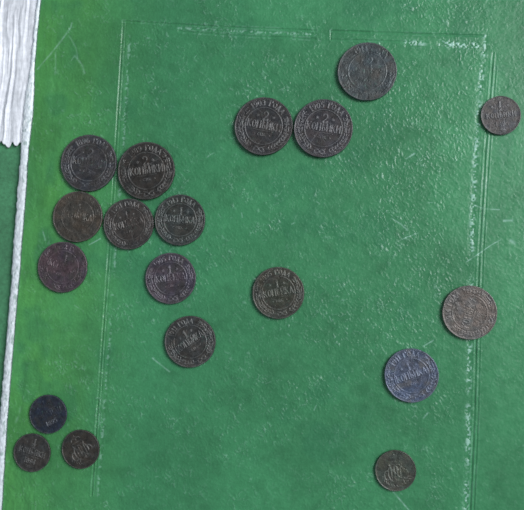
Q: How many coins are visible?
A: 19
